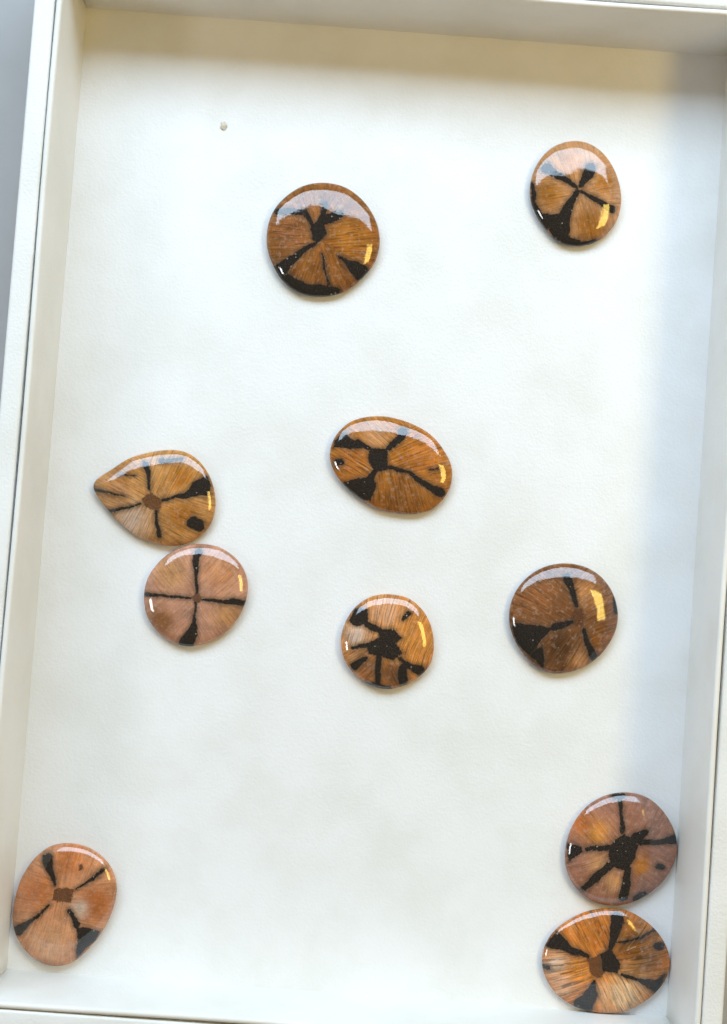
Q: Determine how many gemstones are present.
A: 10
